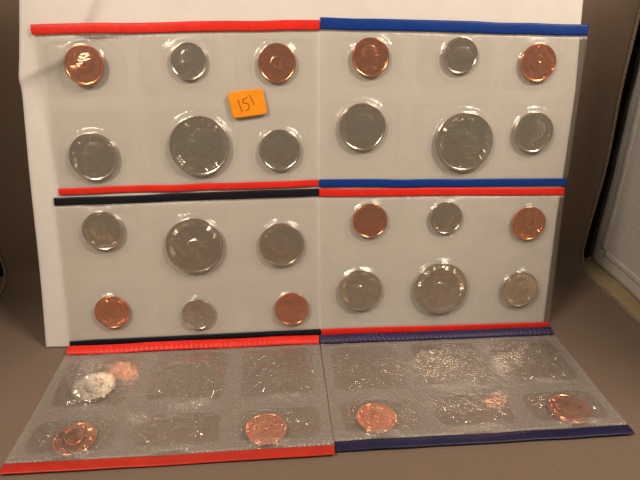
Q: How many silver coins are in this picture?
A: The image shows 17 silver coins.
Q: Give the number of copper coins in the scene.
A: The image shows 12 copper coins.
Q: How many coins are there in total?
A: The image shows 29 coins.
